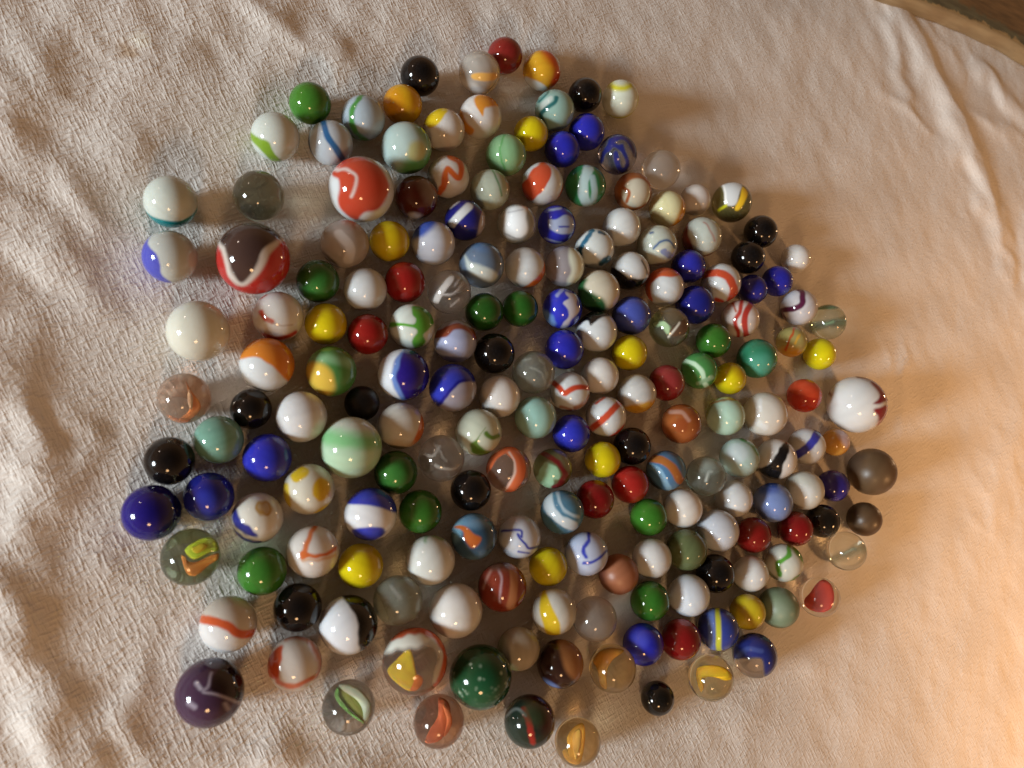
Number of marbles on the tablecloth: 195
